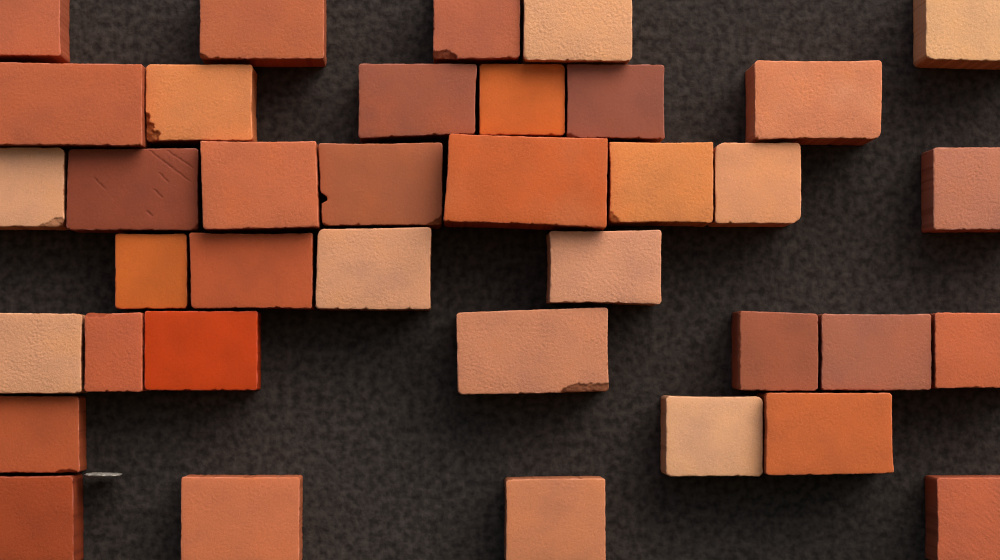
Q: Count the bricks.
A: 37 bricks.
